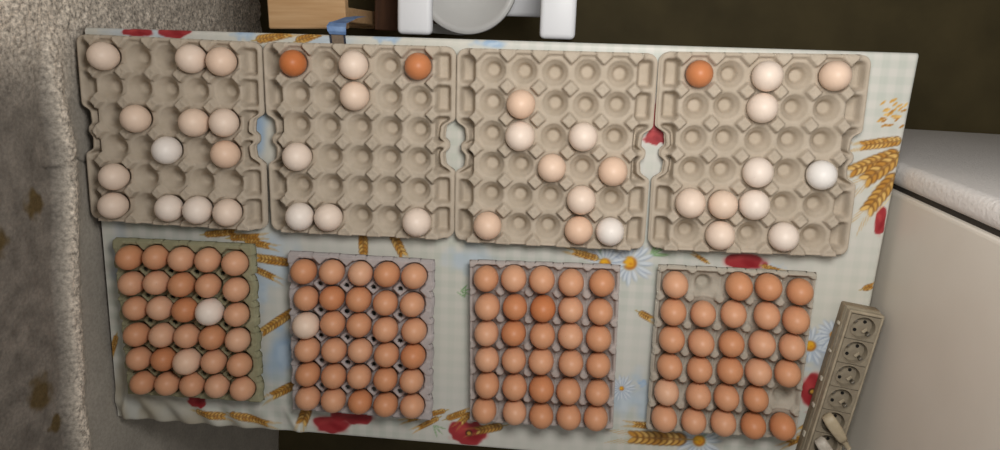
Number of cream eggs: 41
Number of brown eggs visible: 118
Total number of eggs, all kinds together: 159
